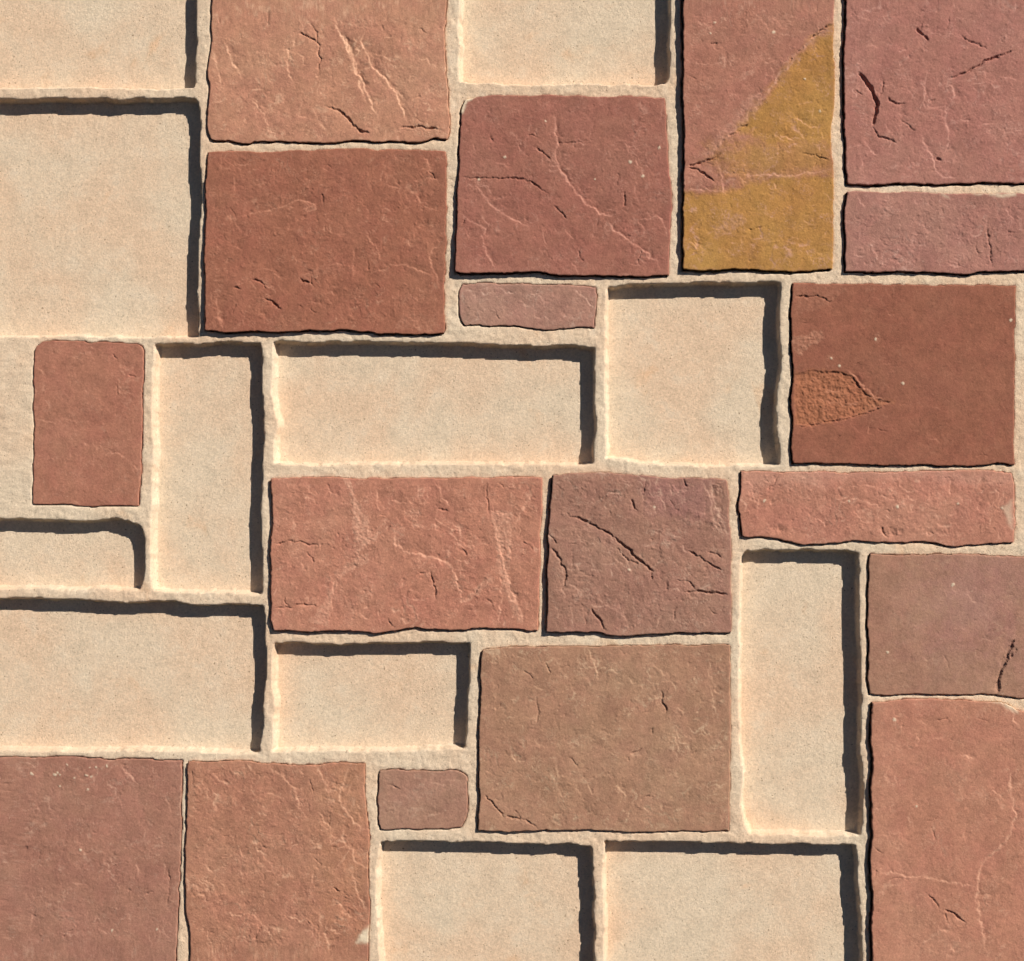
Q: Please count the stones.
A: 18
